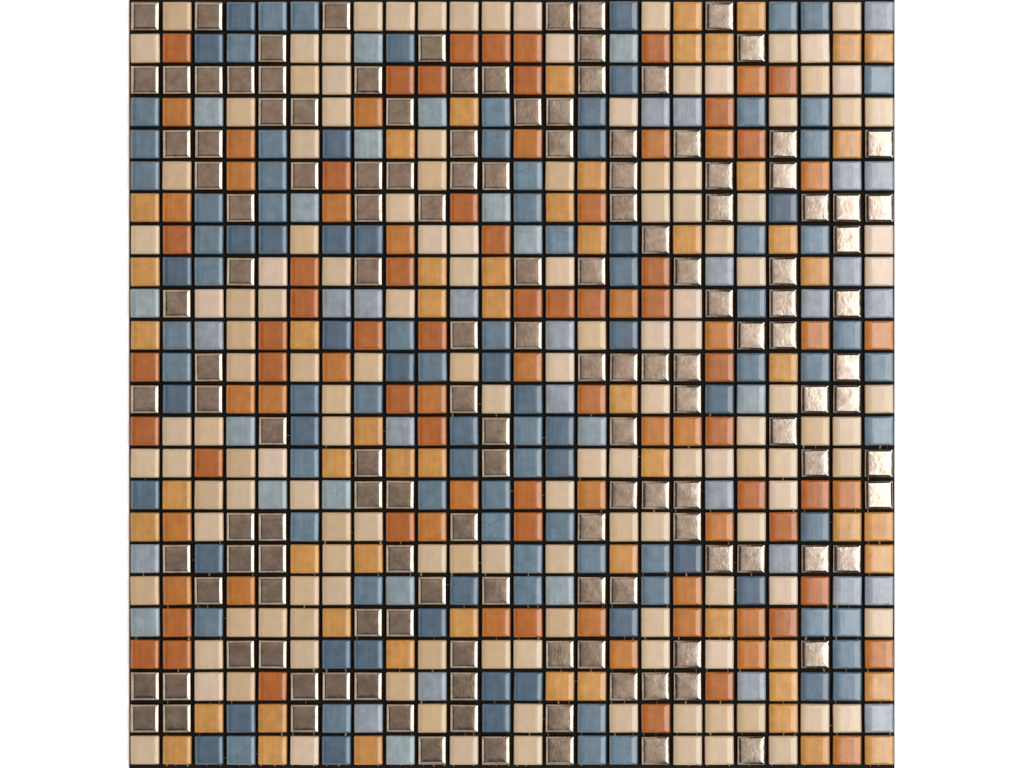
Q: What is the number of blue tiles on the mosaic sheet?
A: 150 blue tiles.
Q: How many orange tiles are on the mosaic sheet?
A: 148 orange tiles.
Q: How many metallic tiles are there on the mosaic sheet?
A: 140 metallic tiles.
